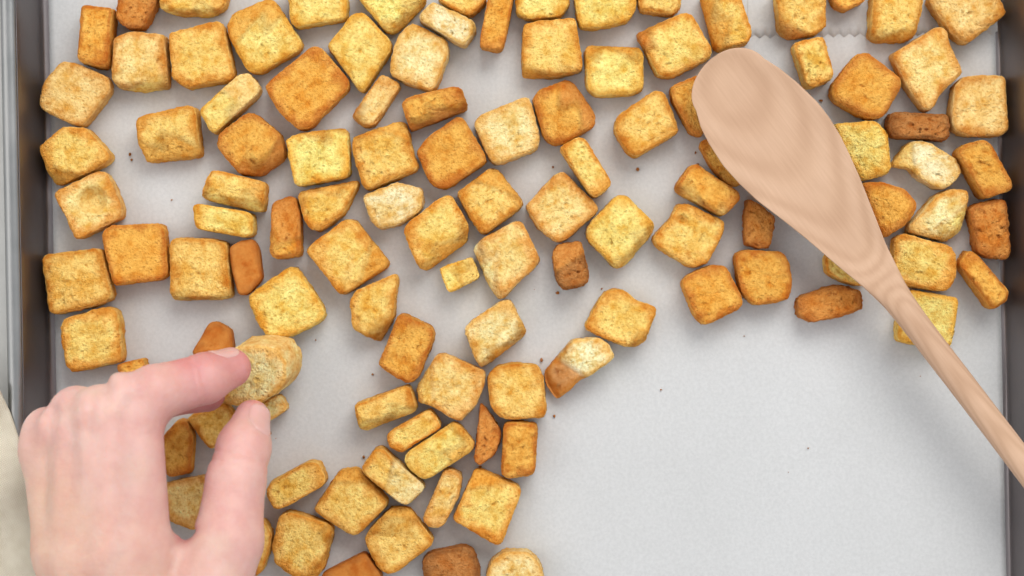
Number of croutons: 112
